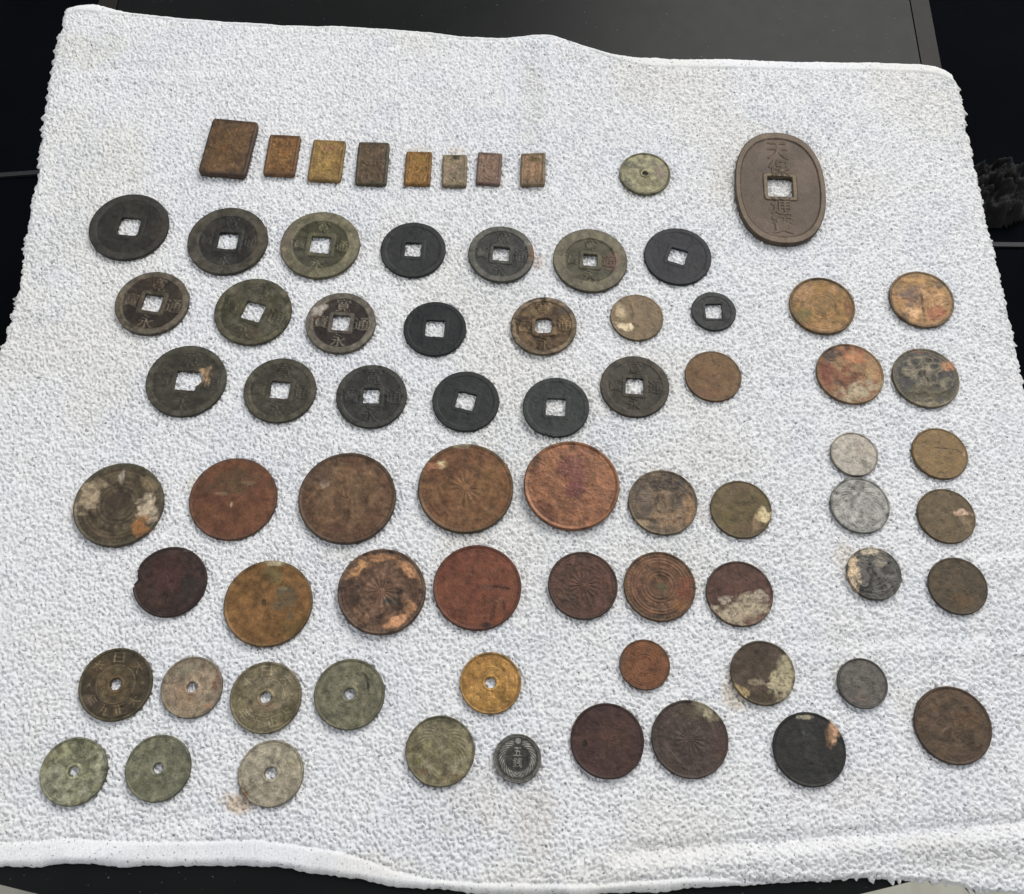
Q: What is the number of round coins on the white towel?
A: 63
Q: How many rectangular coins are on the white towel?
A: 8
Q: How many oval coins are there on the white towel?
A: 1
